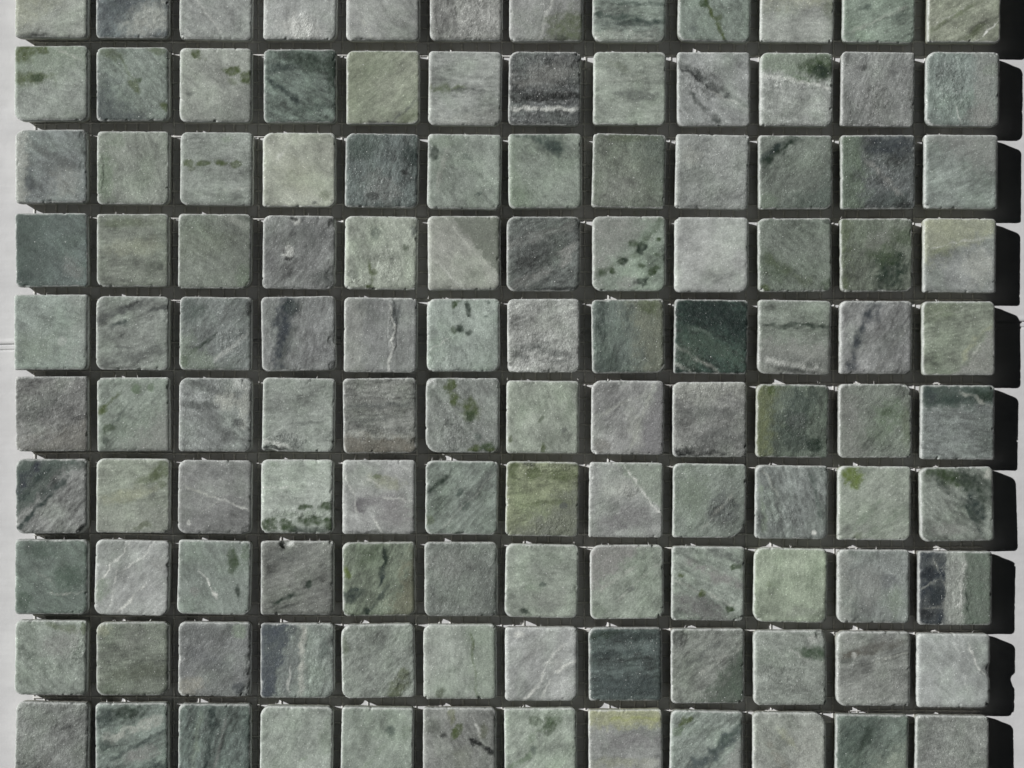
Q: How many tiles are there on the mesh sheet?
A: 120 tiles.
